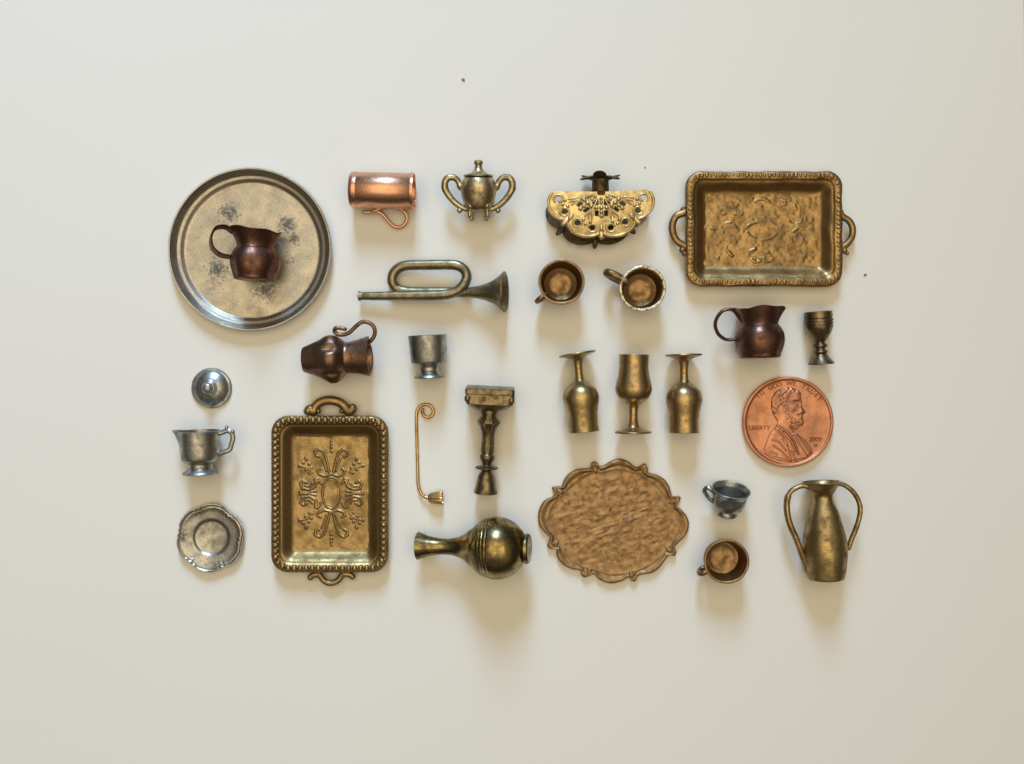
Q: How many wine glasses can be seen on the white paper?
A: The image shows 3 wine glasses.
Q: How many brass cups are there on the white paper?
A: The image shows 3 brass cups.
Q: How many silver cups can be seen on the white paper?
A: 1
